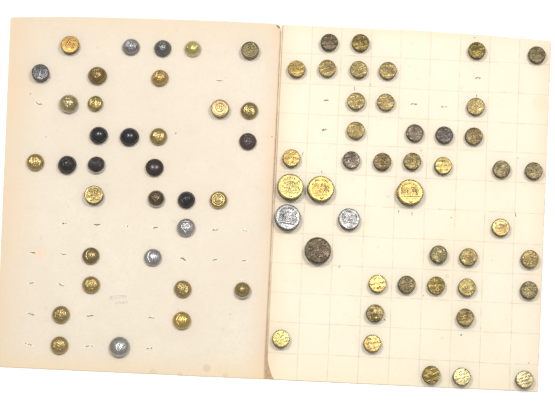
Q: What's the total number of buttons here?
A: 78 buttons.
